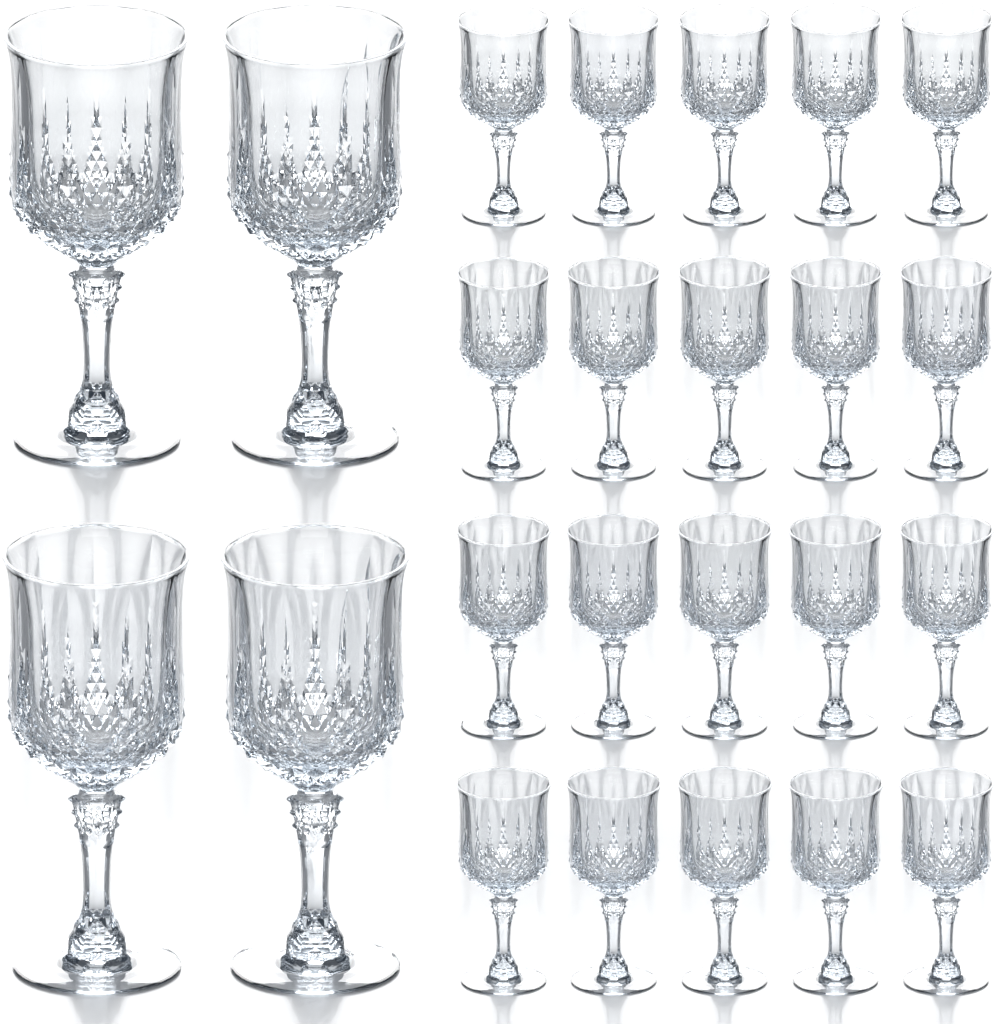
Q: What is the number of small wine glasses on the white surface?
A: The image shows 20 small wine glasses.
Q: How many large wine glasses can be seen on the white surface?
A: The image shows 4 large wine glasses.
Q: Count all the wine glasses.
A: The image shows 24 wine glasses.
